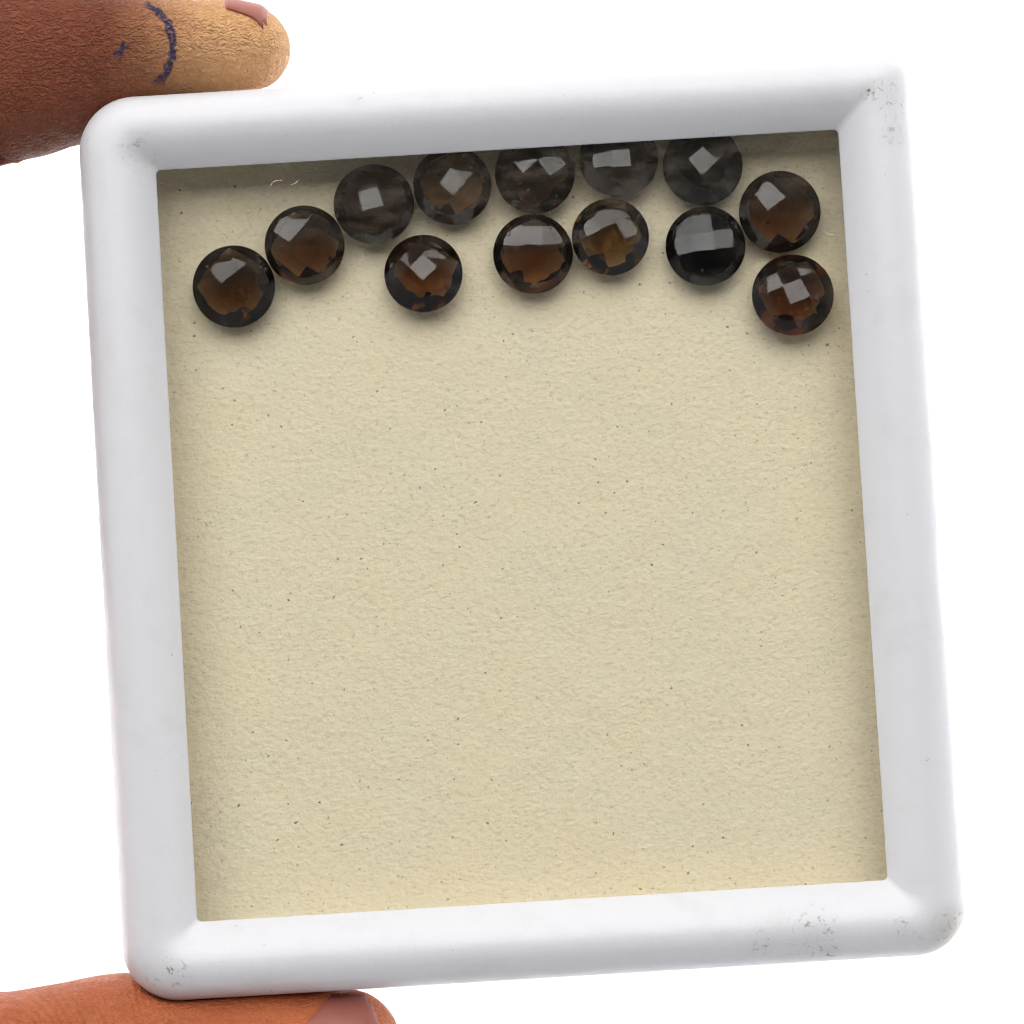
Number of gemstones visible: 13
